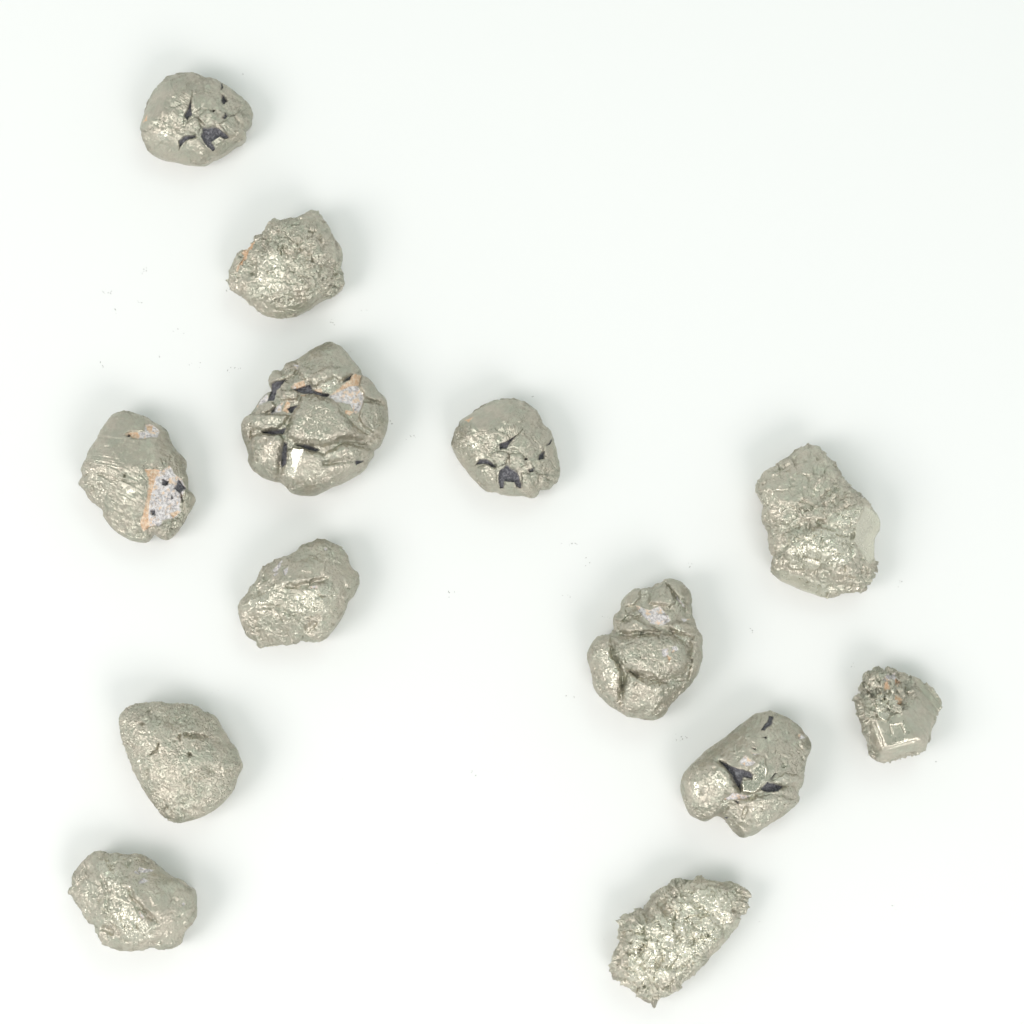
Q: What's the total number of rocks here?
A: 13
